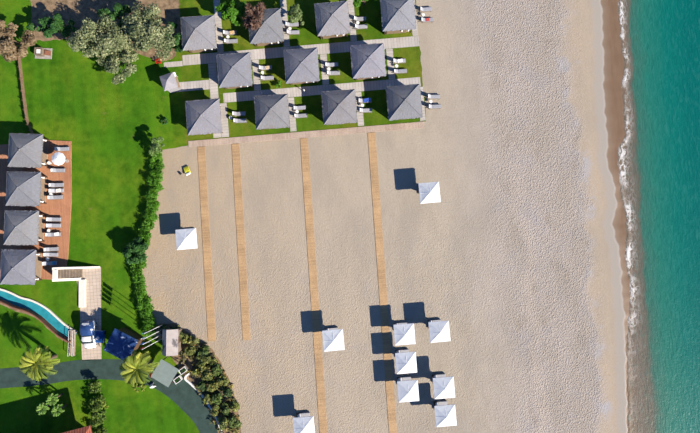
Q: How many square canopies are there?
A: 10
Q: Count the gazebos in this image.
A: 15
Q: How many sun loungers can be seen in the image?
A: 33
